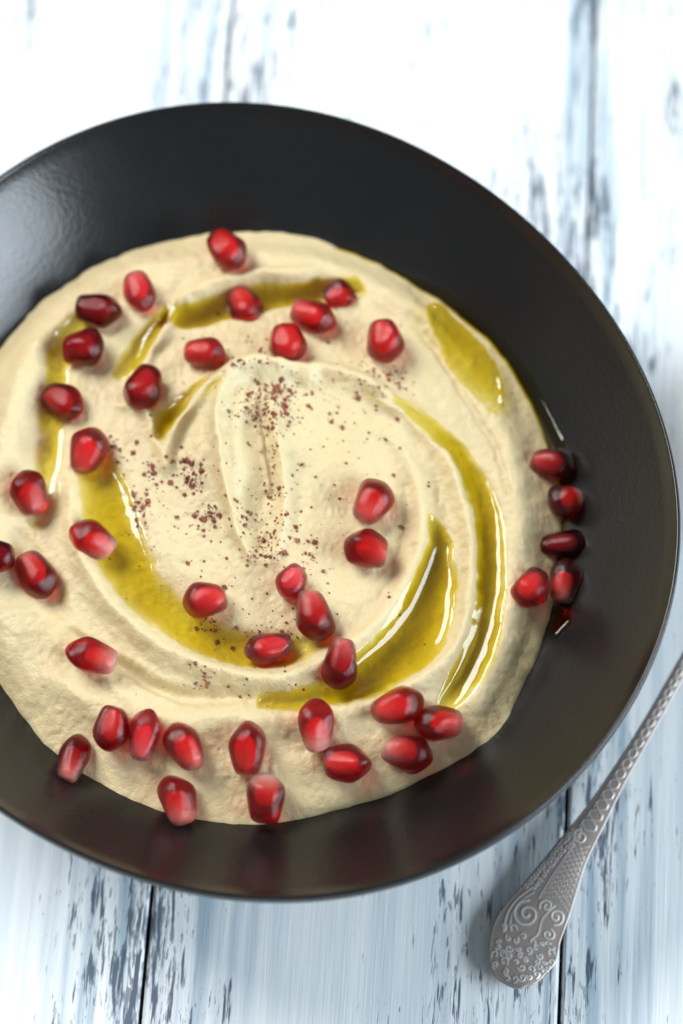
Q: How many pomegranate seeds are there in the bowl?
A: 42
